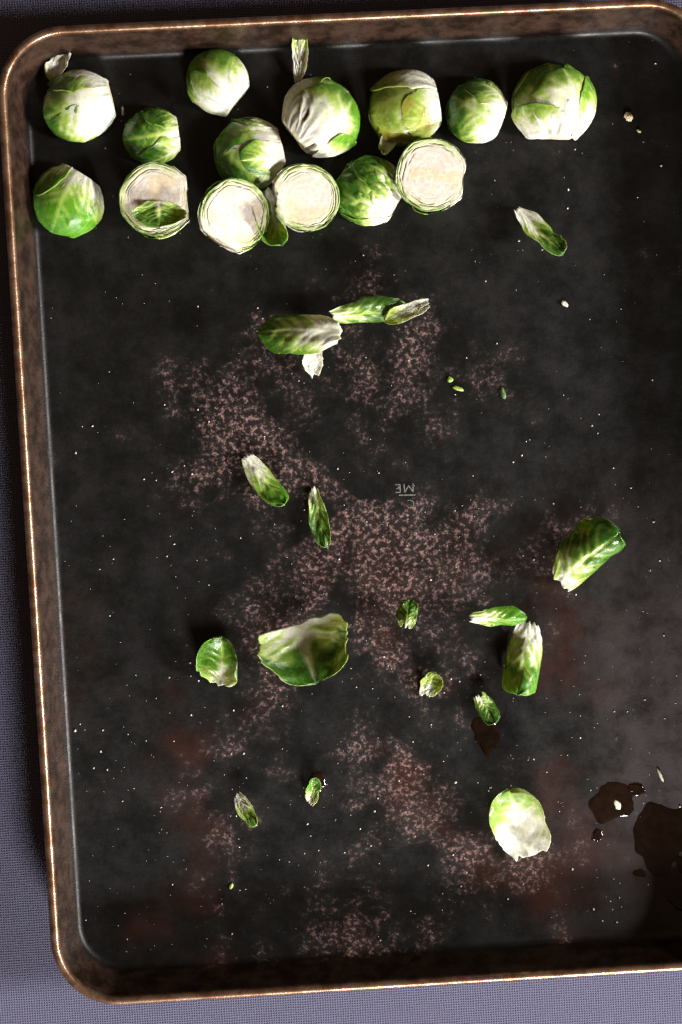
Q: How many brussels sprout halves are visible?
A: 14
